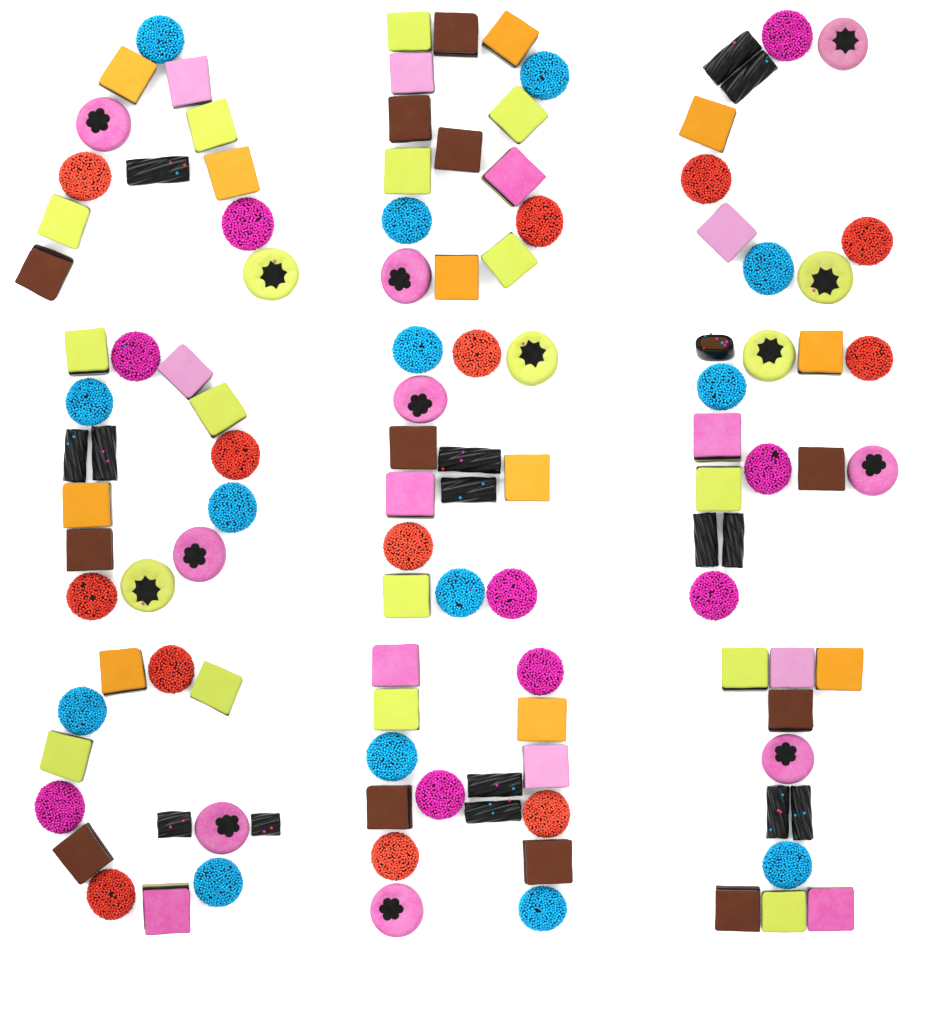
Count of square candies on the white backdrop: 50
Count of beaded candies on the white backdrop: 36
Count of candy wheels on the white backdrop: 14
